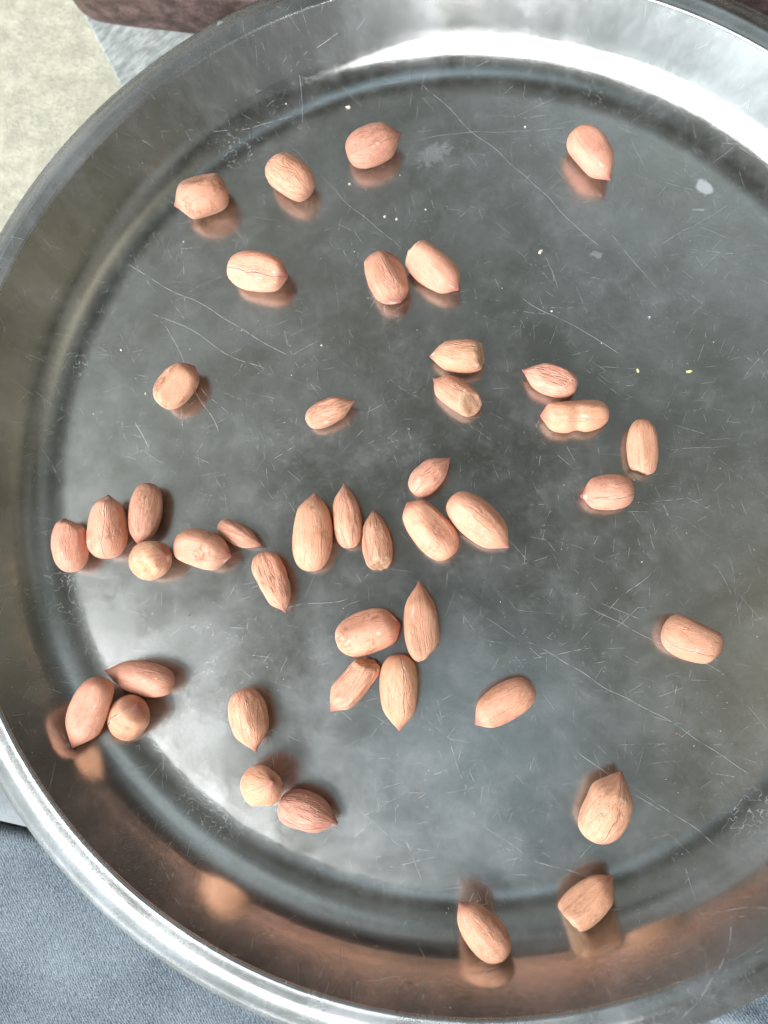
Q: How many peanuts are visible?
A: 43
